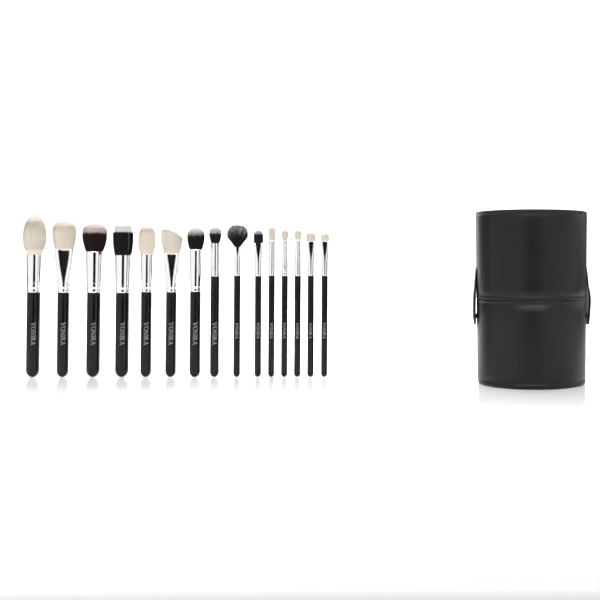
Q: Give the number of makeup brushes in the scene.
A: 15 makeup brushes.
